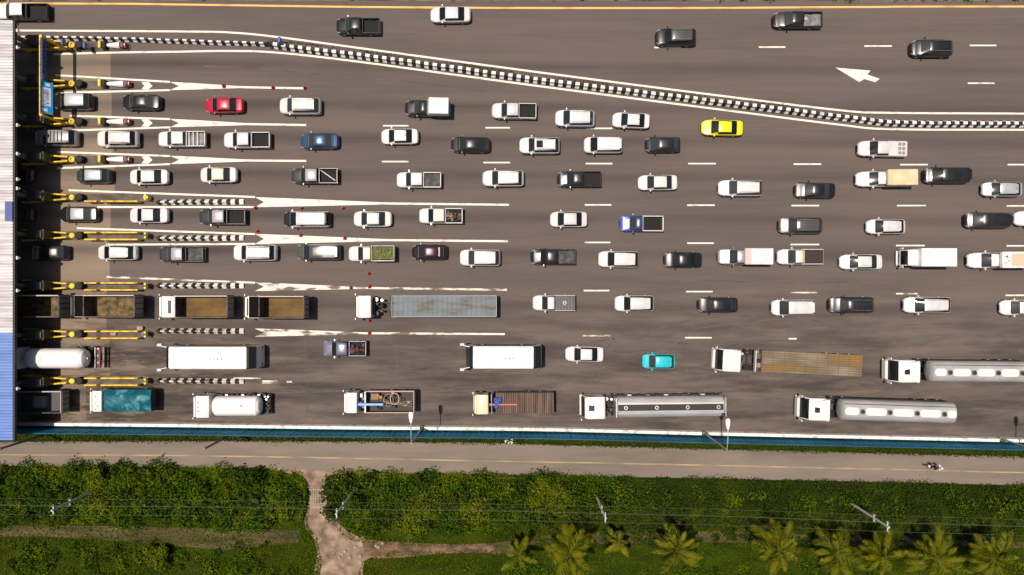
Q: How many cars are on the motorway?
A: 55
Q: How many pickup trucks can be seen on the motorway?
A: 23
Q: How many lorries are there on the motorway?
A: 16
